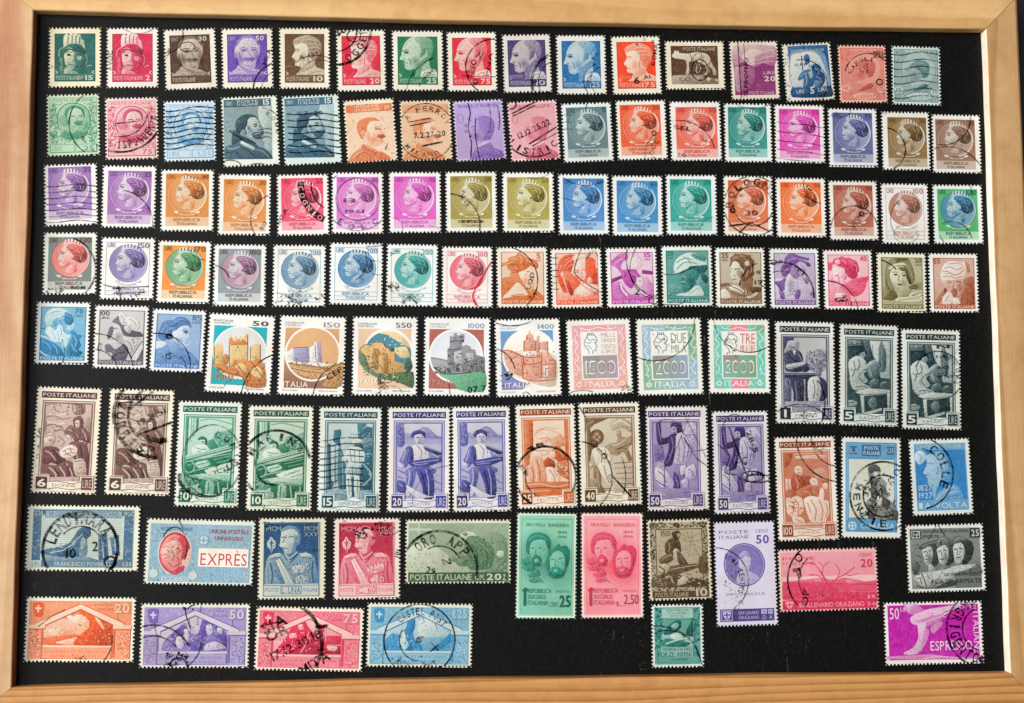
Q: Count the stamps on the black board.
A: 112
